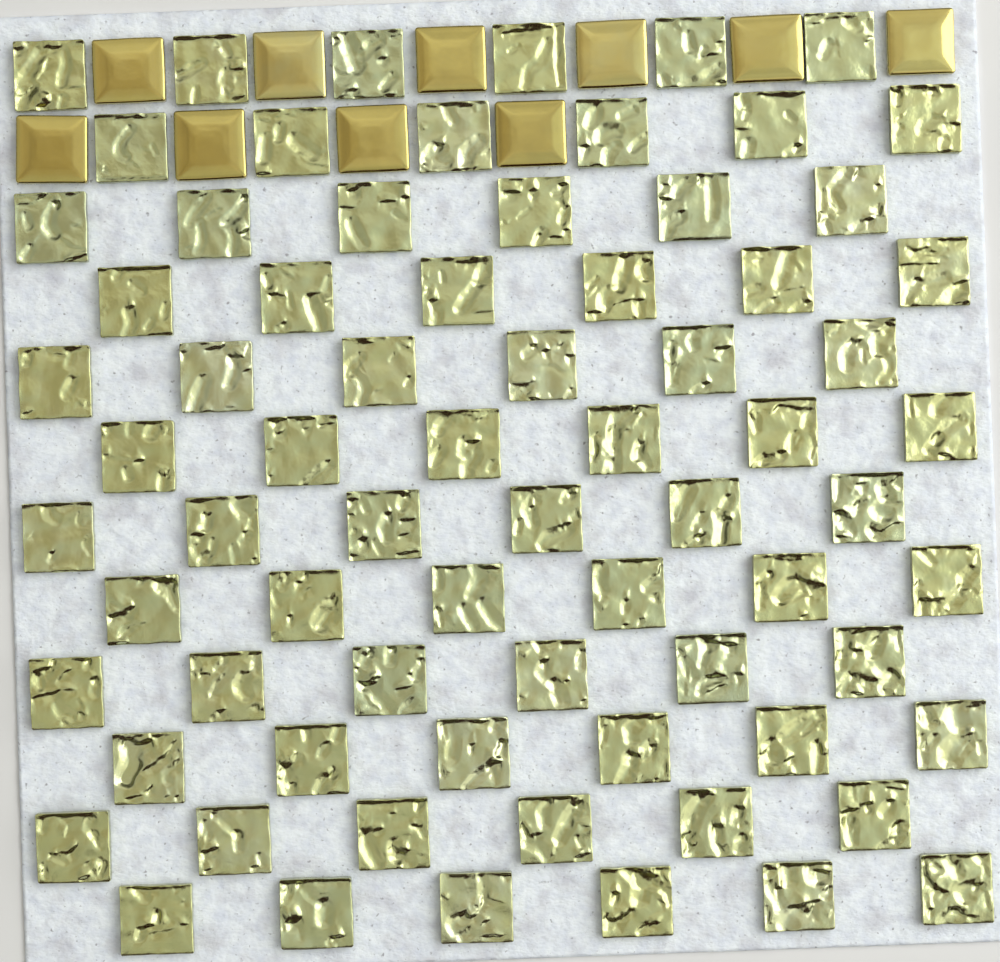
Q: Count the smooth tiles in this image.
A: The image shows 10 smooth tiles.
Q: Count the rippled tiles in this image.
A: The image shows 72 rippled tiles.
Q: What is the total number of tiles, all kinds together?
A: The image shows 82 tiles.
